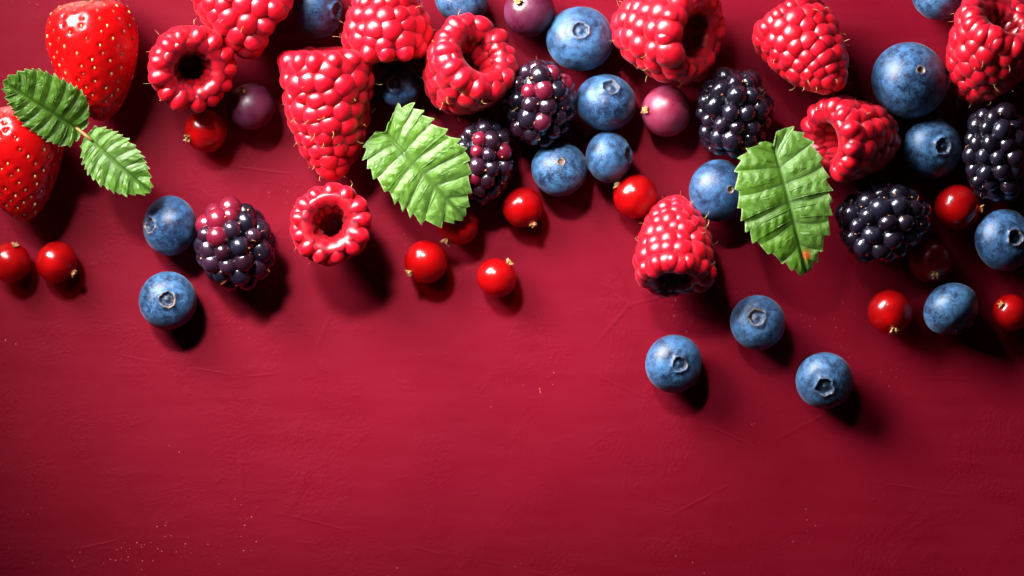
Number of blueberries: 18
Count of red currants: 12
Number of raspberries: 11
